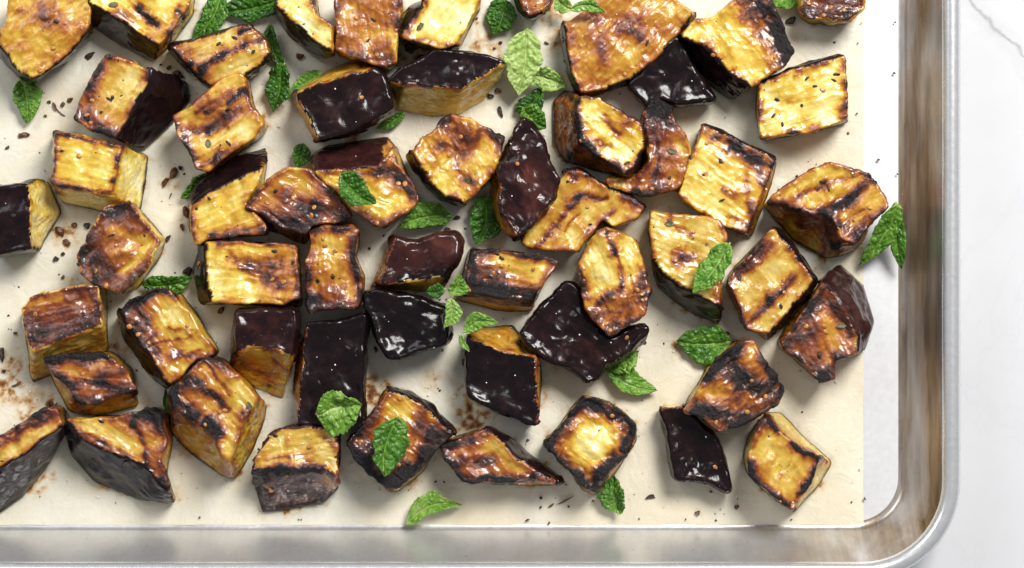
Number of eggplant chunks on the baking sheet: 55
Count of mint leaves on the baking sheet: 37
